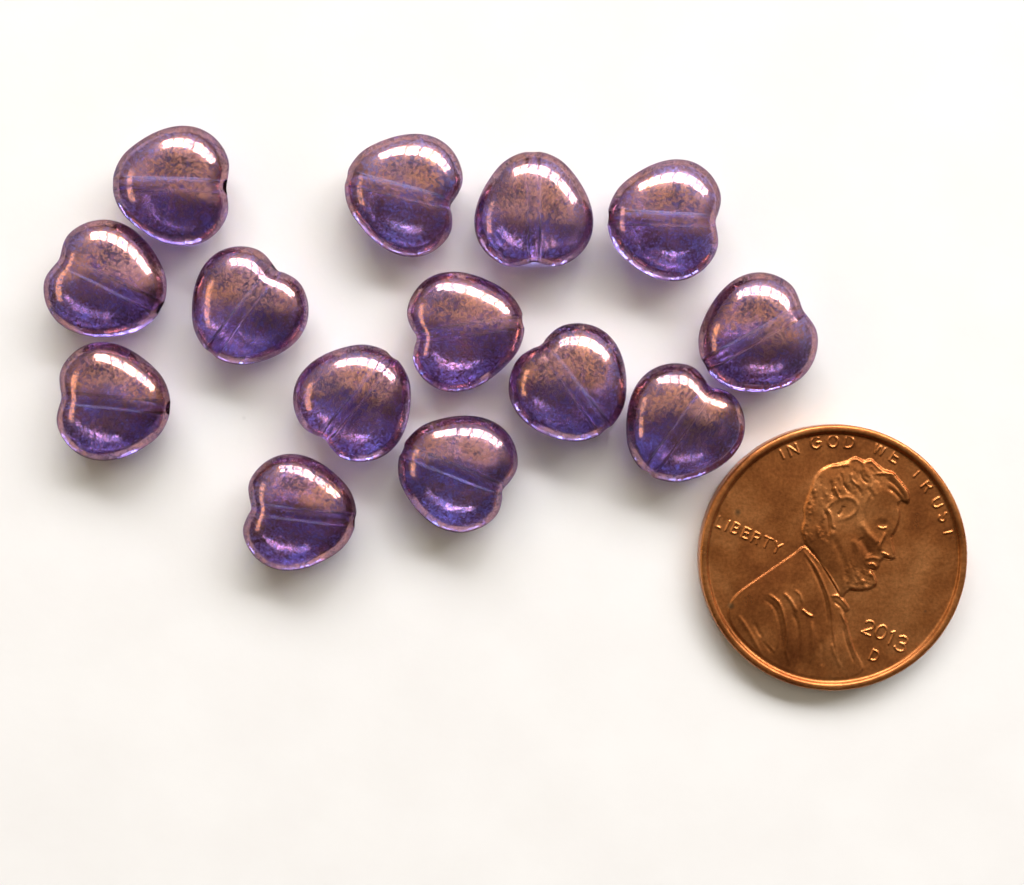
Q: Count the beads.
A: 14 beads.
